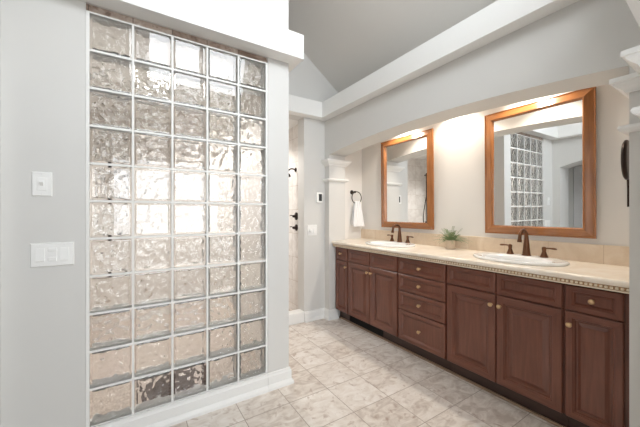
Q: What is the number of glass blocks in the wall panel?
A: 55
